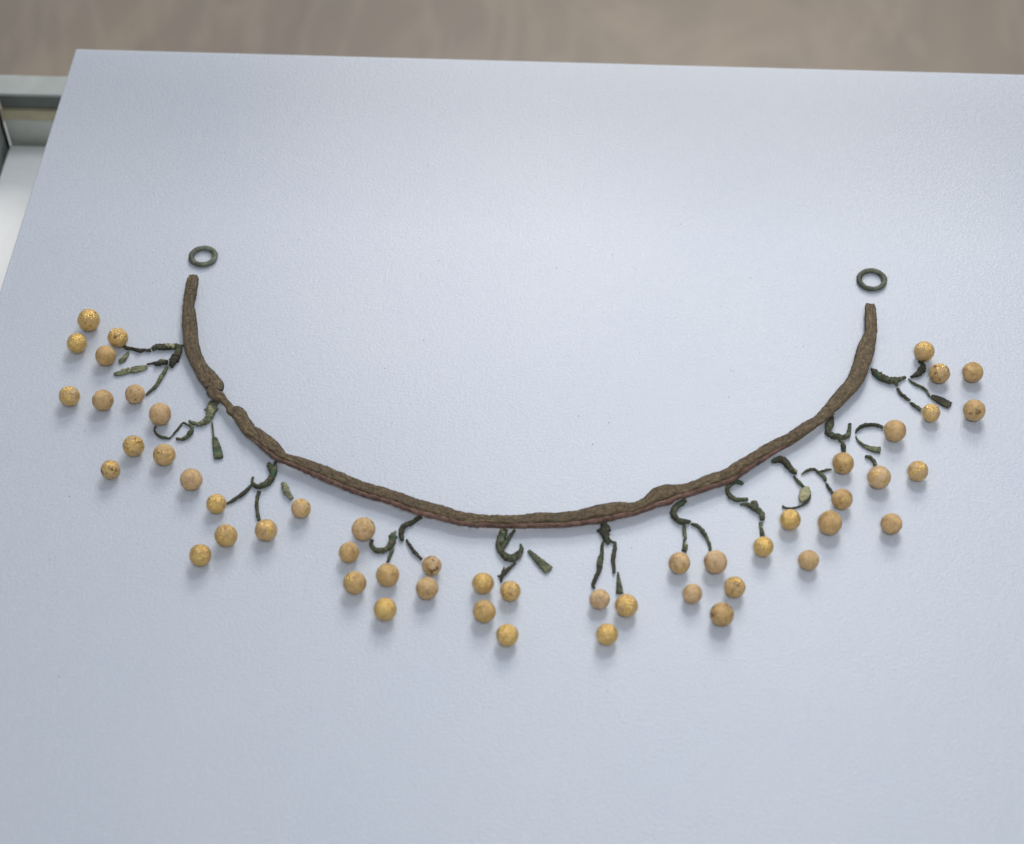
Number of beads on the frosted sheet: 51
